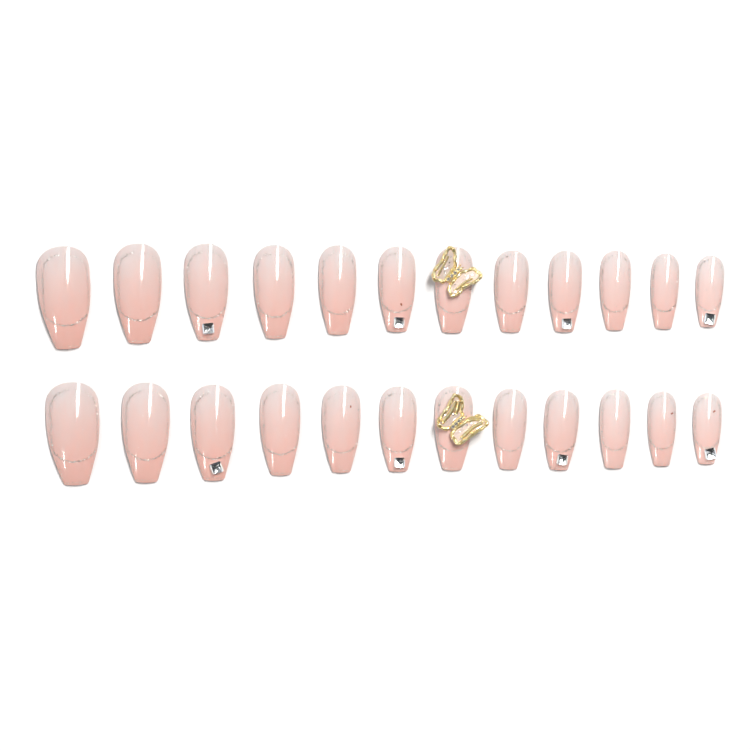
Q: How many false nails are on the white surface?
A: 24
